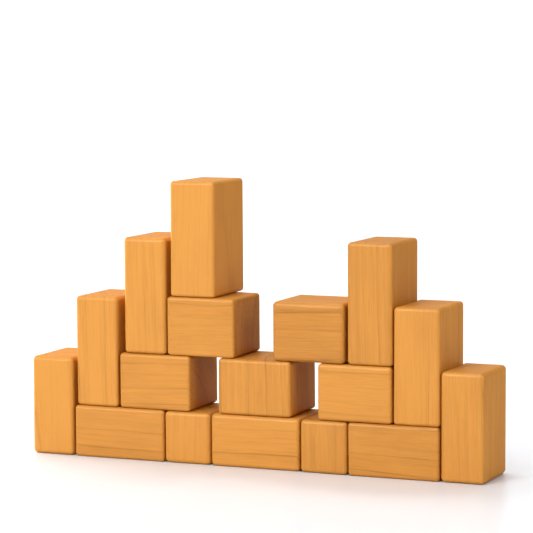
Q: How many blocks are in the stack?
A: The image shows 17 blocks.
